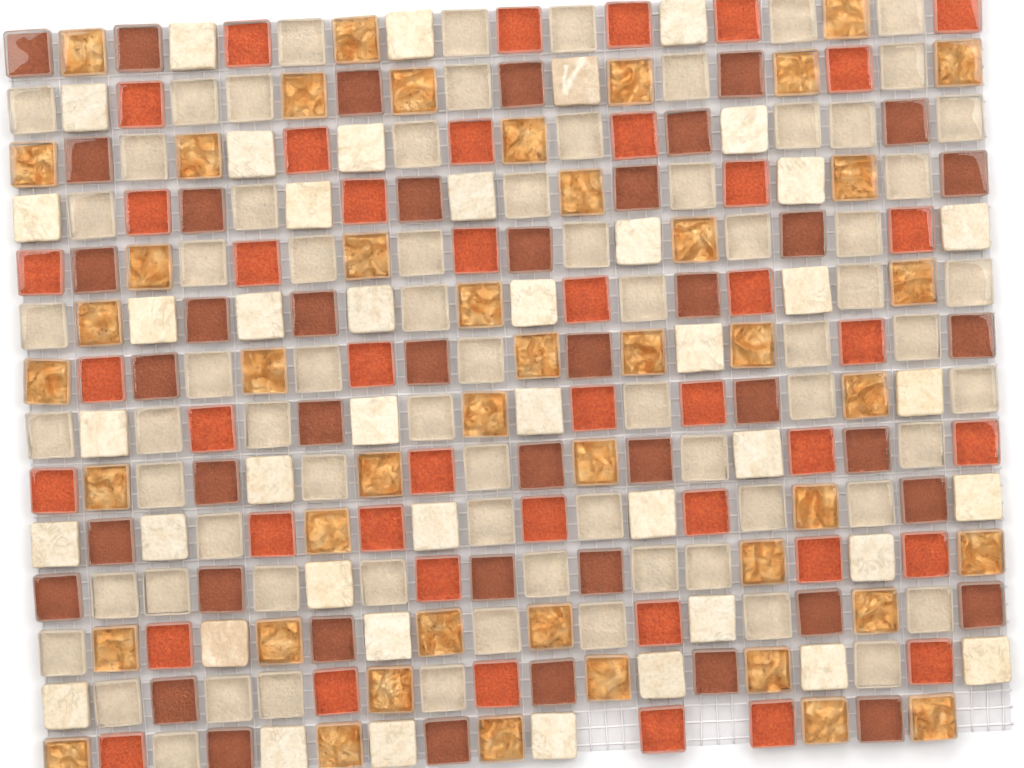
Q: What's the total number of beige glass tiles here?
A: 73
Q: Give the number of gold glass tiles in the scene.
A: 46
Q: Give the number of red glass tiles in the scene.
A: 44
